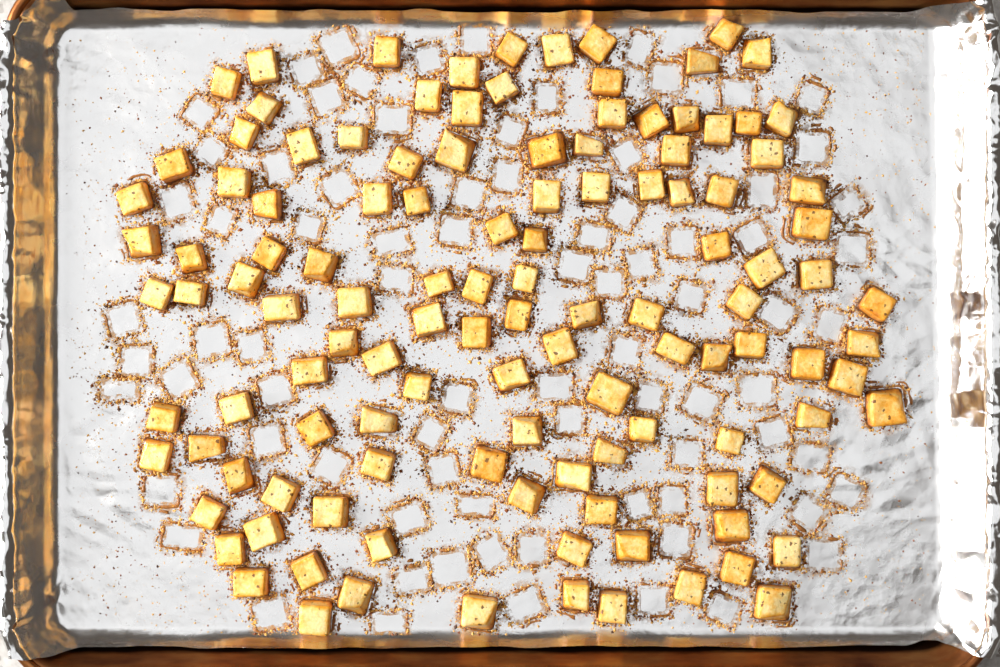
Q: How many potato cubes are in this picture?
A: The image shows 120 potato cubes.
